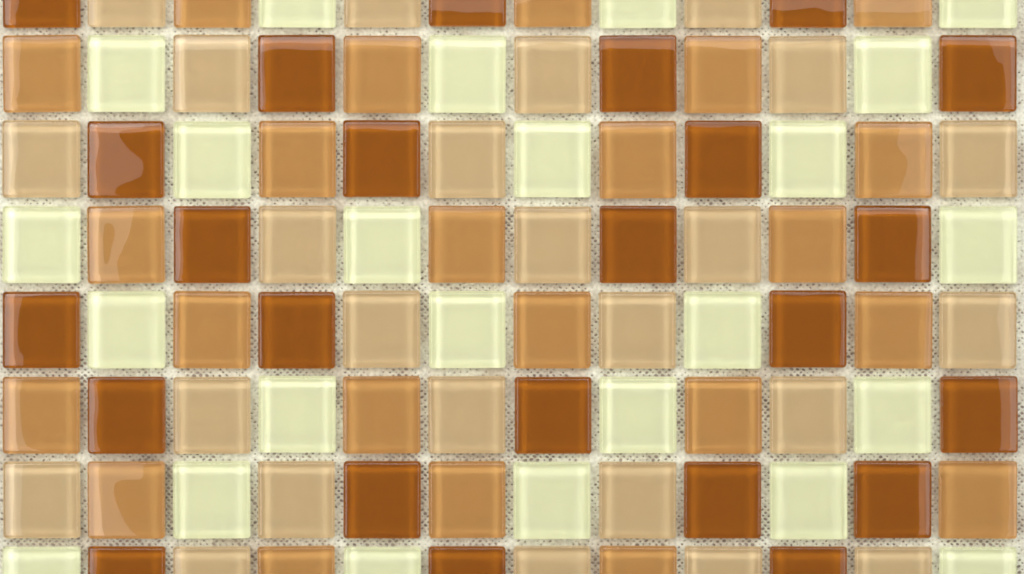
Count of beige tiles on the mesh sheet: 25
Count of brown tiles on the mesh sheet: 24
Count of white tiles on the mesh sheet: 24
